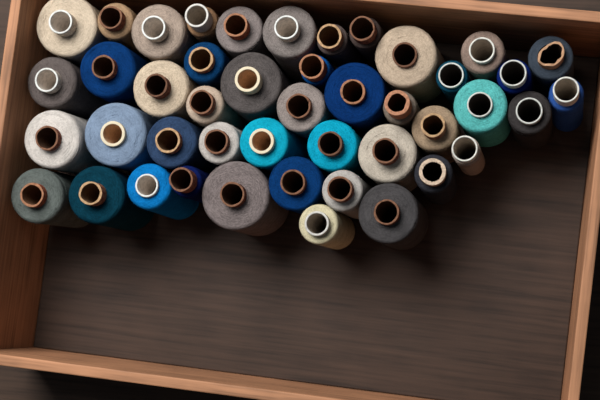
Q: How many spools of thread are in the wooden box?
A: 45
